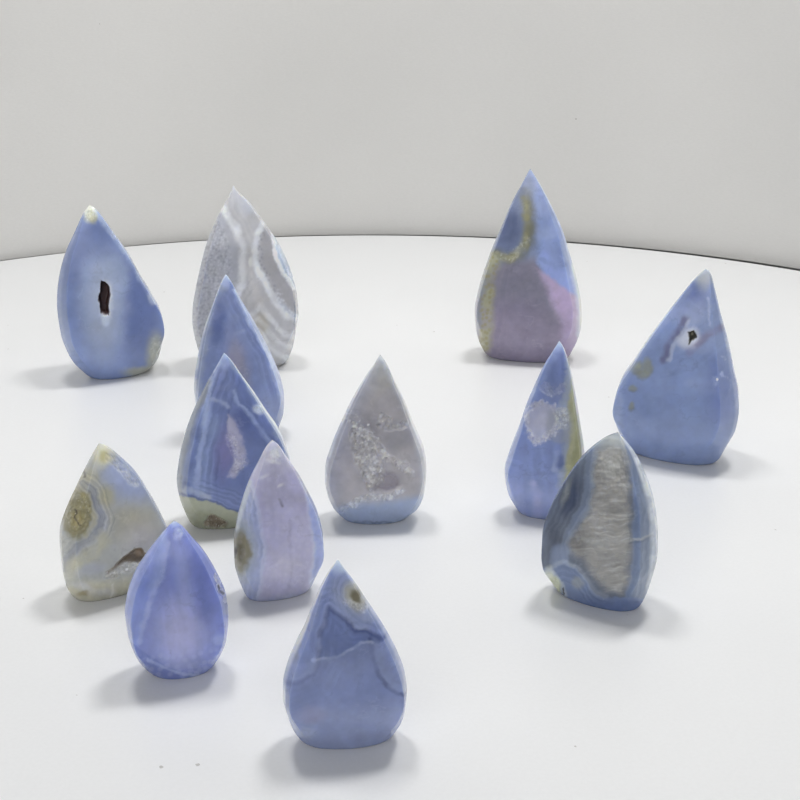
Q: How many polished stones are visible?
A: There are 13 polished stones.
